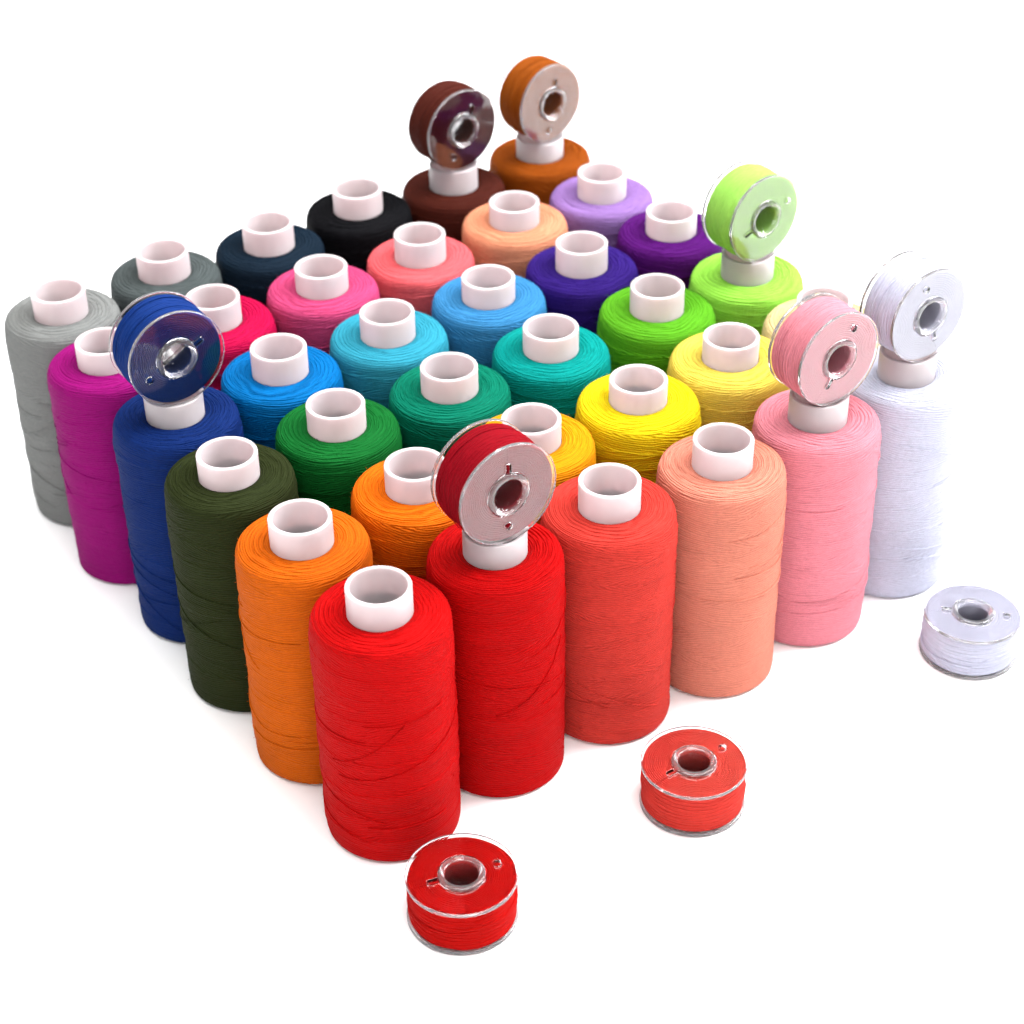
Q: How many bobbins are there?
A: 10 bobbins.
